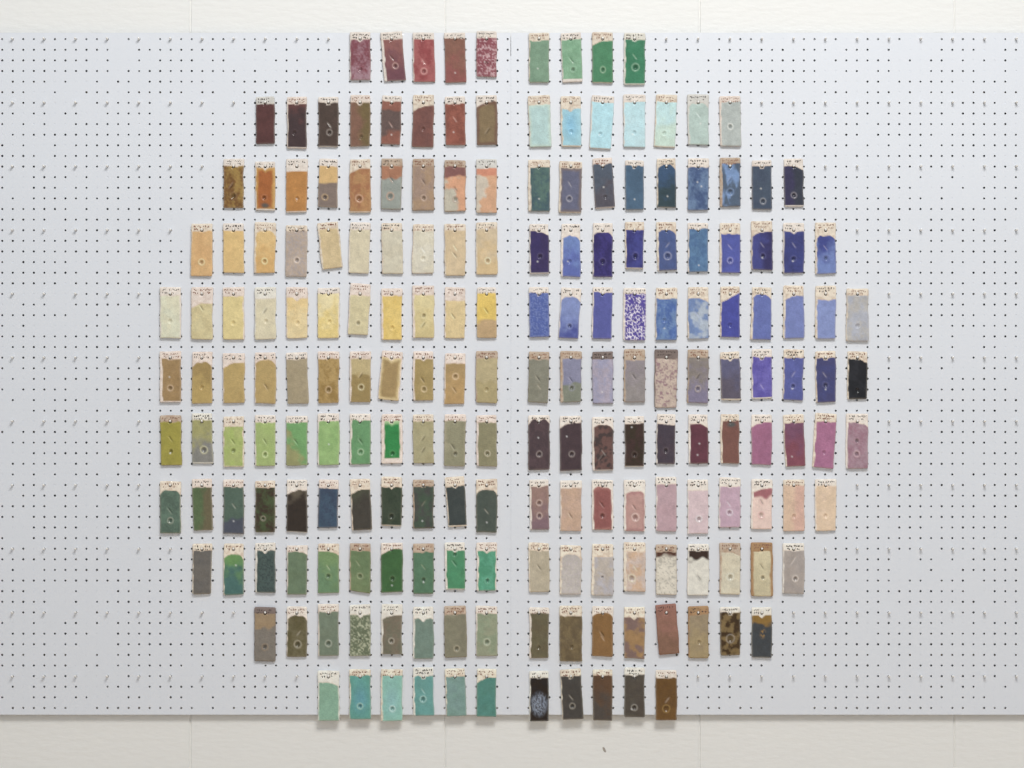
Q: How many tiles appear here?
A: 195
